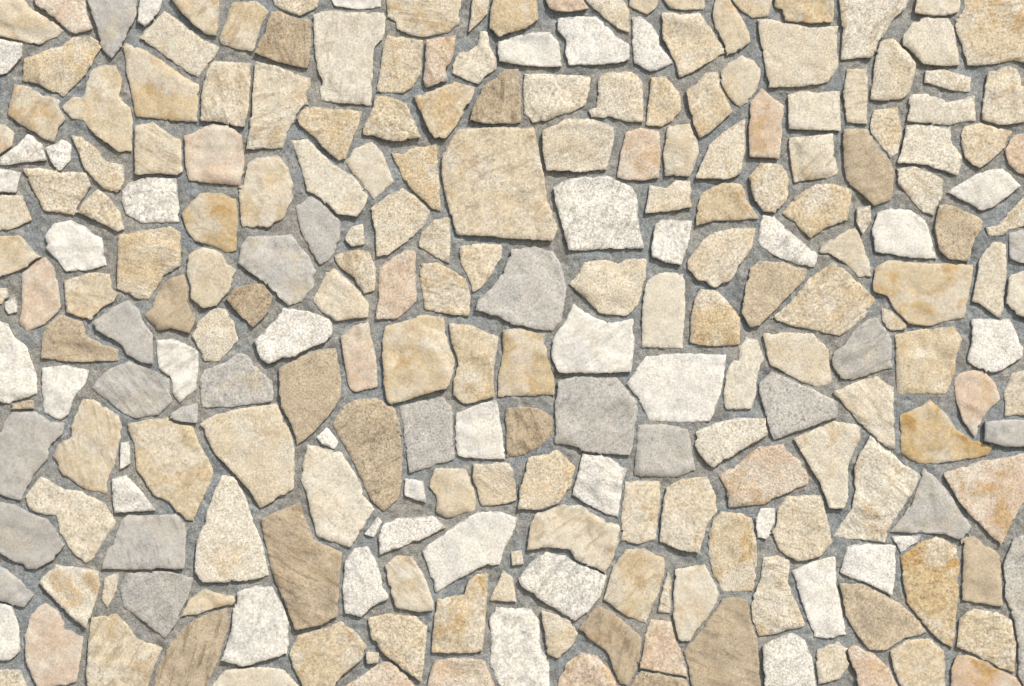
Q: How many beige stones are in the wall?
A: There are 160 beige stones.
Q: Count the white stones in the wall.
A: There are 43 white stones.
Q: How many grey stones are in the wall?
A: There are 22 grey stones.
